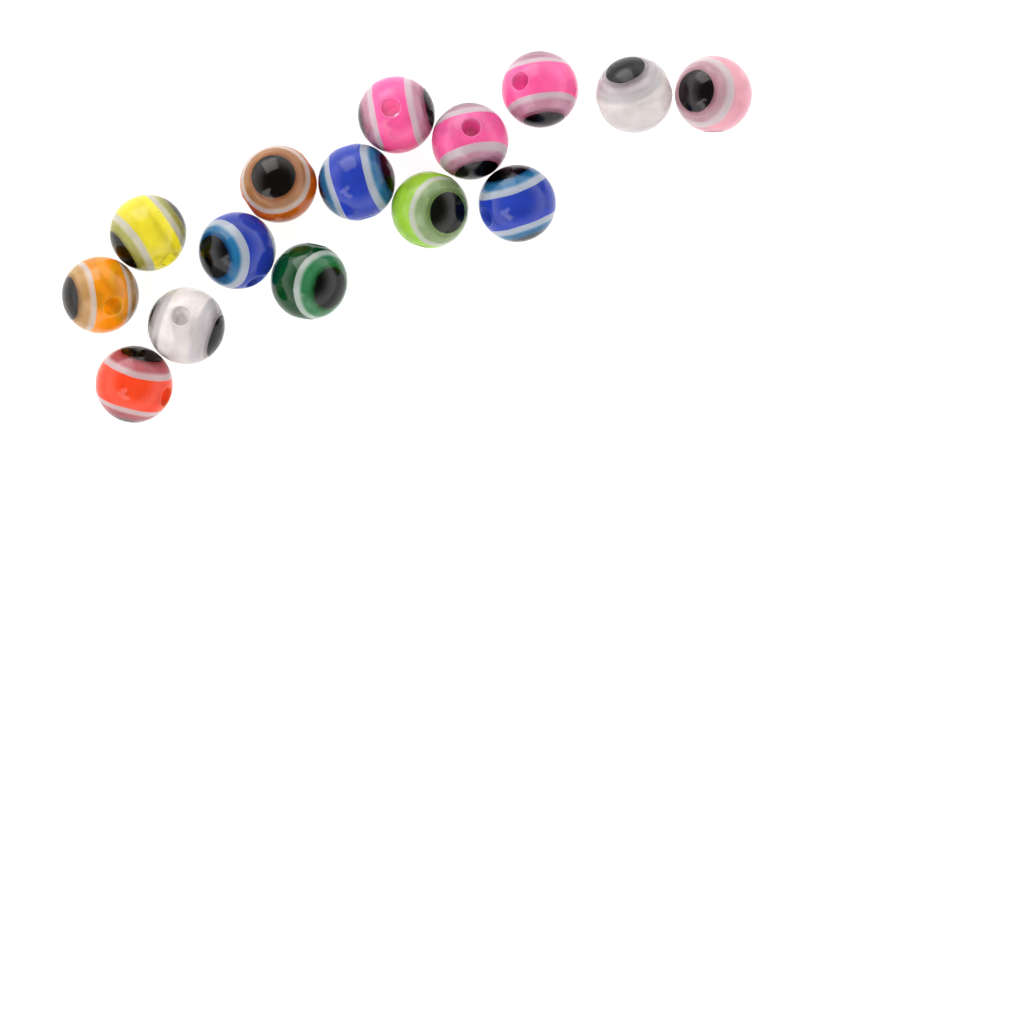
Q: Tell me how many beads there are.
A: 15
